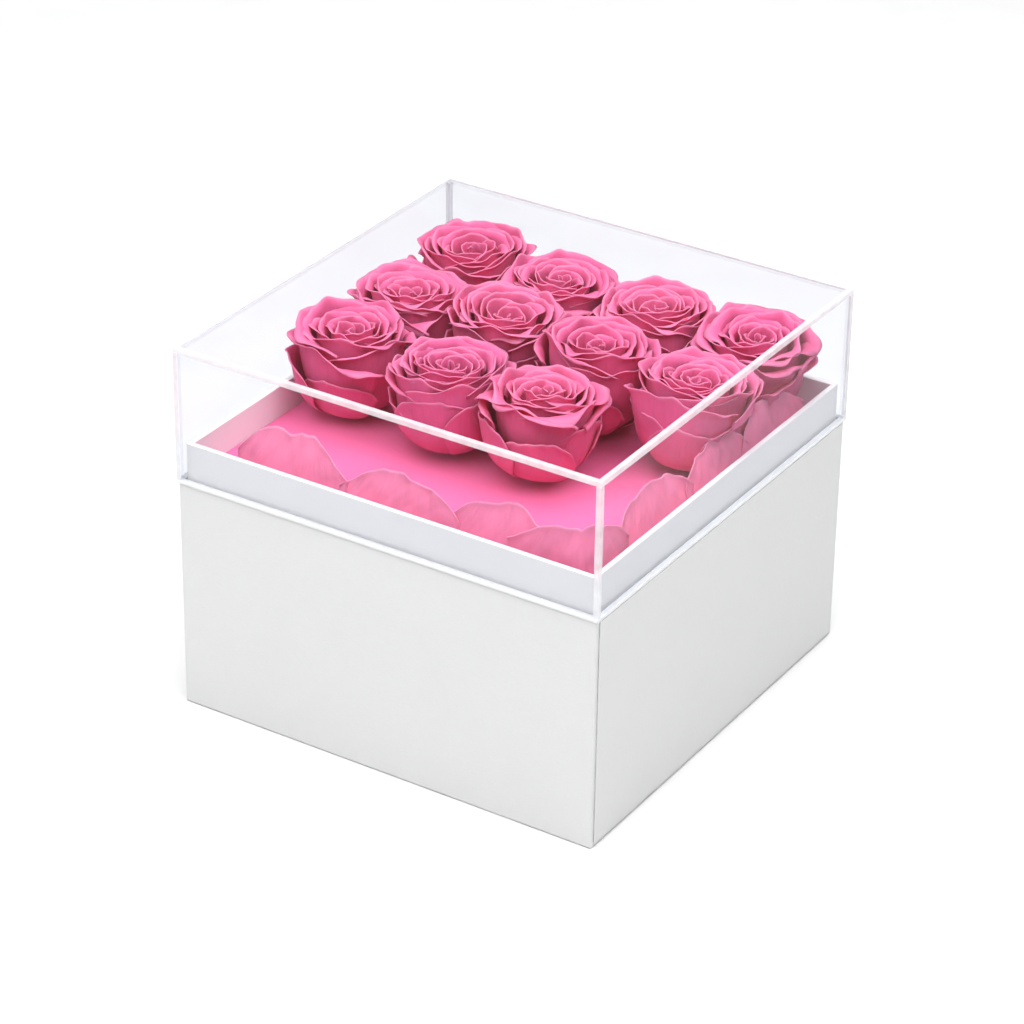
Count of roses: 11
